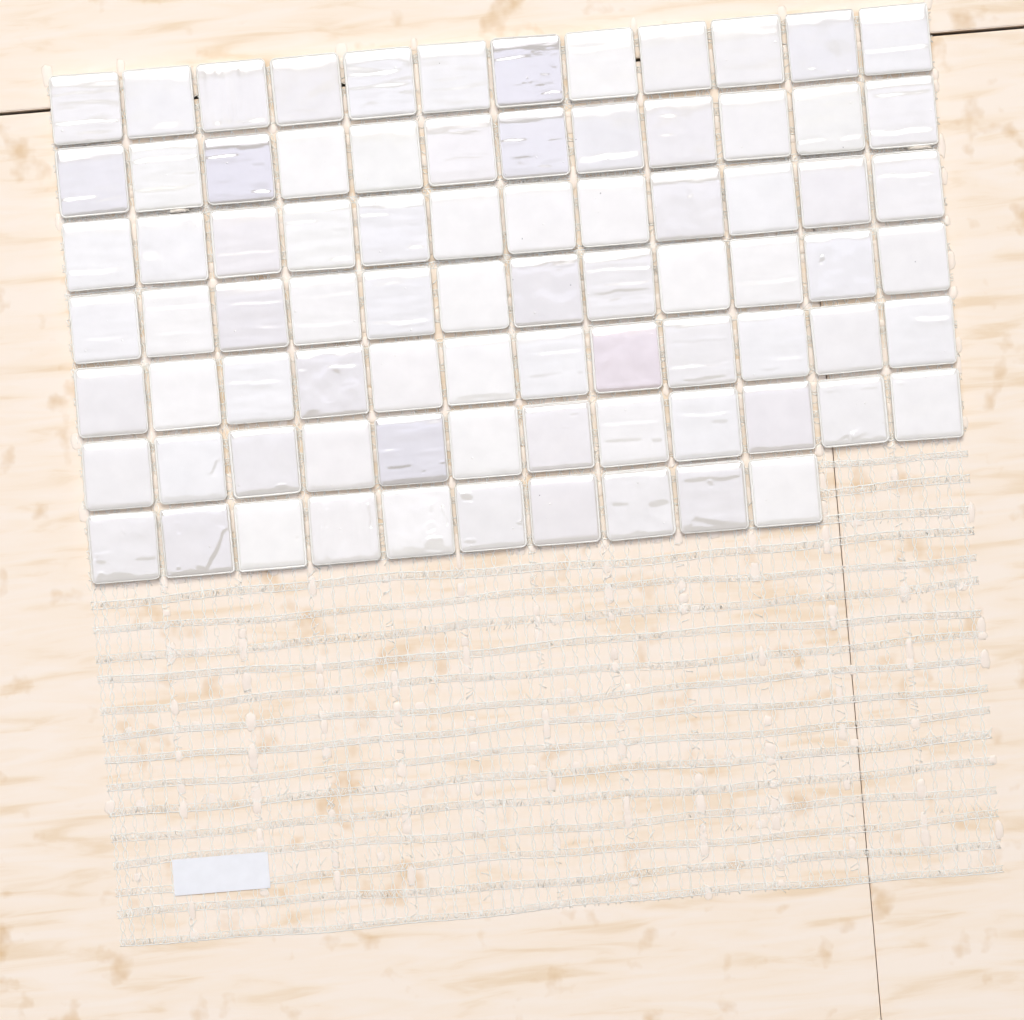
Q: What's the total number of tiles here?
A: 82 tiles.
